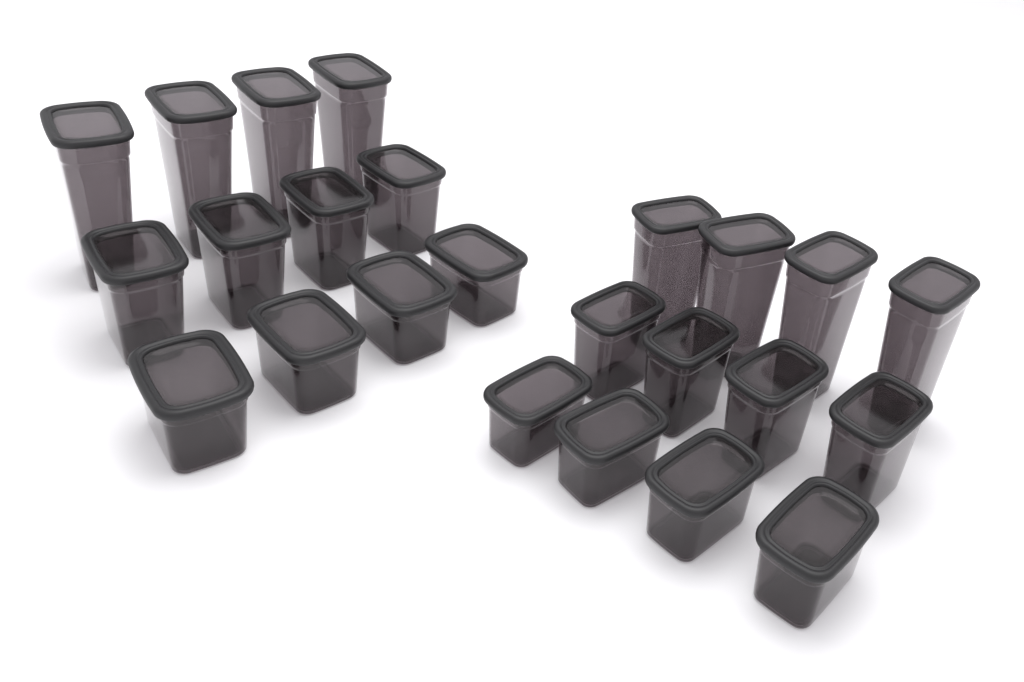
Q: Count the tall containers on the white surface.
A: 8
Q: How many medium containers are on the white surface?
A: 8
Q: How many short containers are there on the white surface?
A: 8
